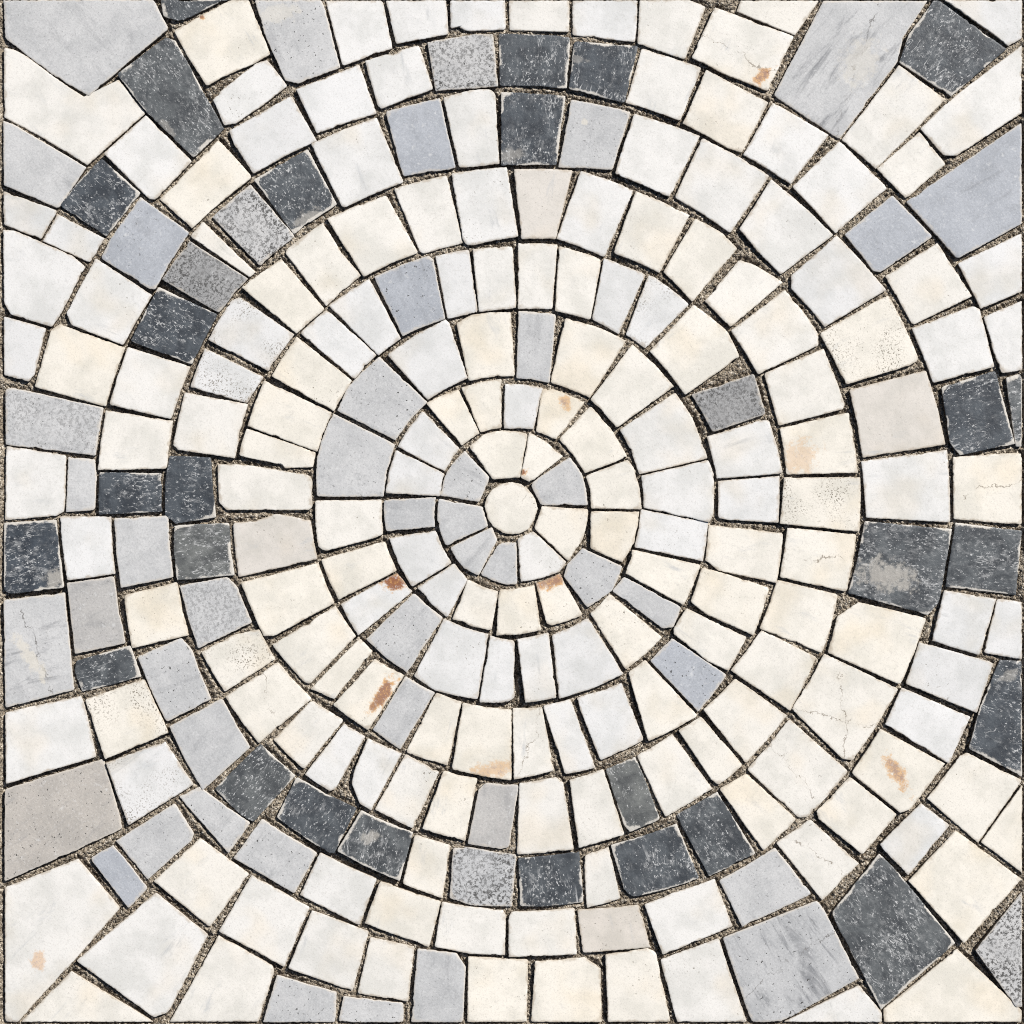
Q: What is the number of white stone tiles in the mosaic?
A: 186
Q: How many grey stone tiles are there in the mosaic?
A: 49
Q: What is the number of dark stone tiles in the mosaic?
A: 27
